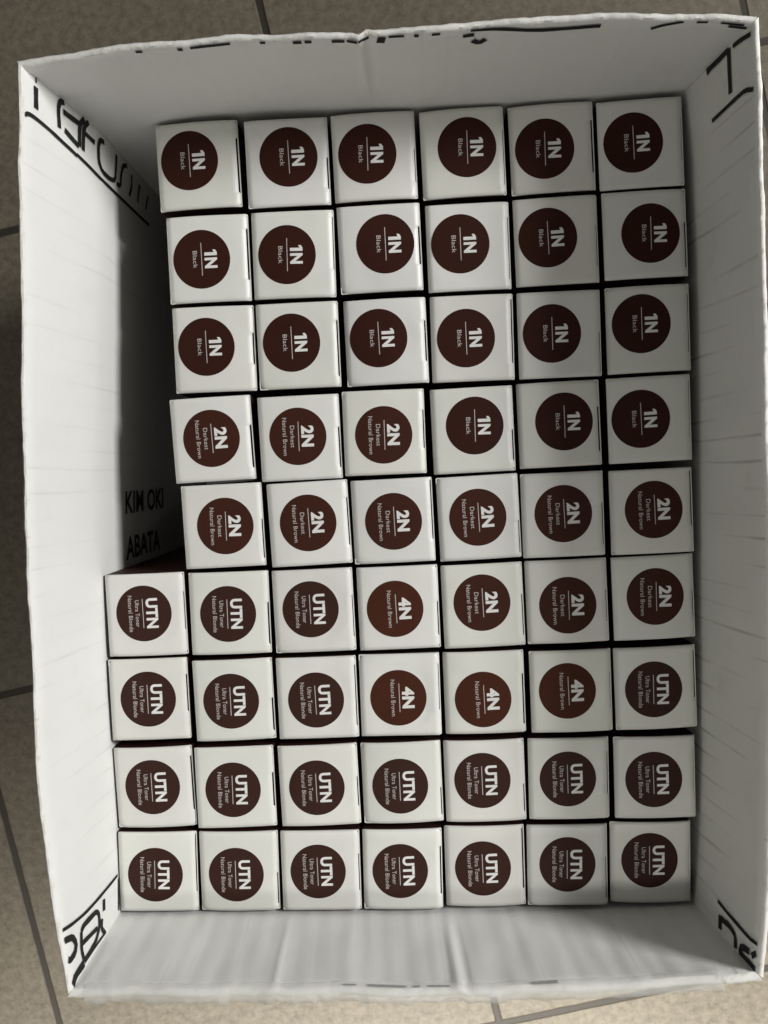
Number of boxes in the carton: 58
